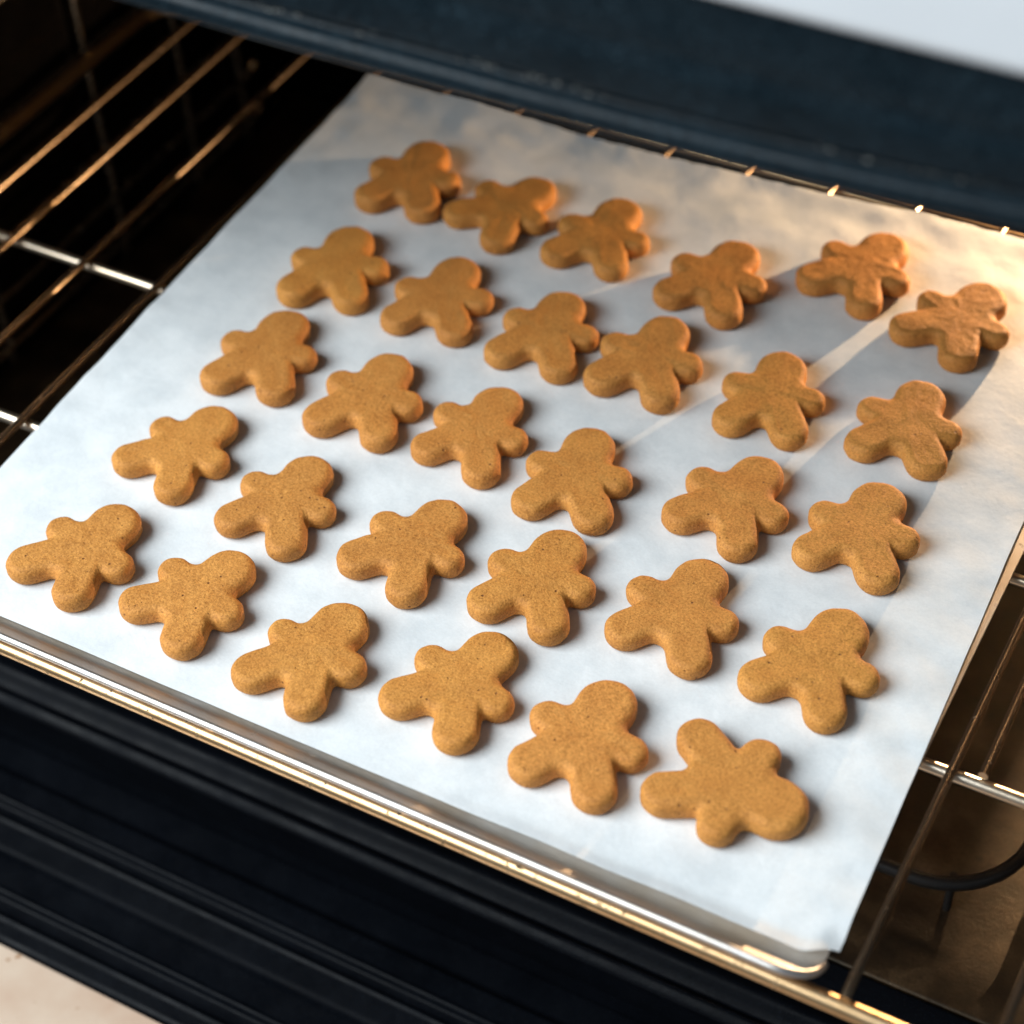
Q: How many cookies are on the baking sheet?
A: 30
